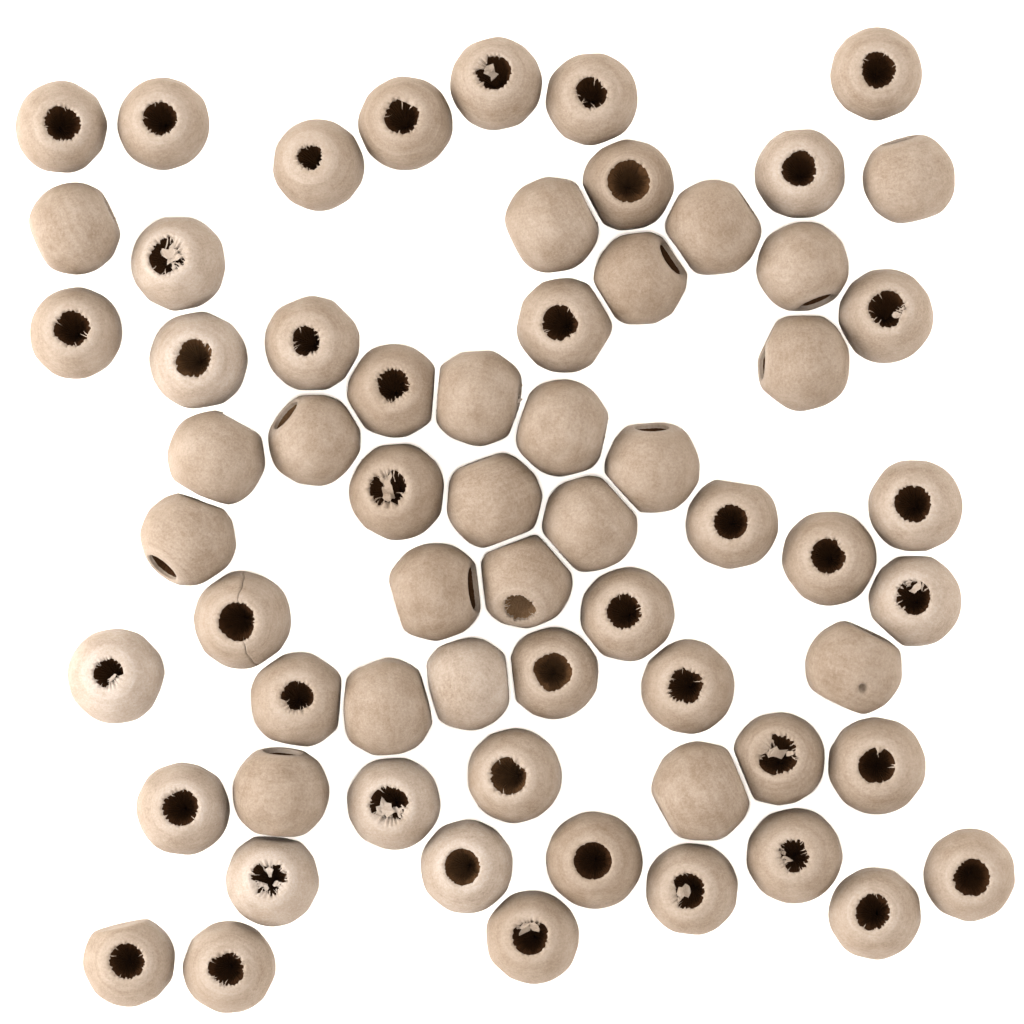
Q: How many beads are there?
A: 64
